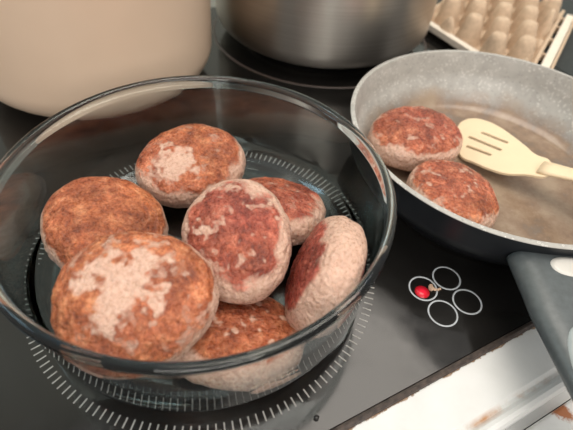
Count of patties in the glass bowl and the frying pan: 9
